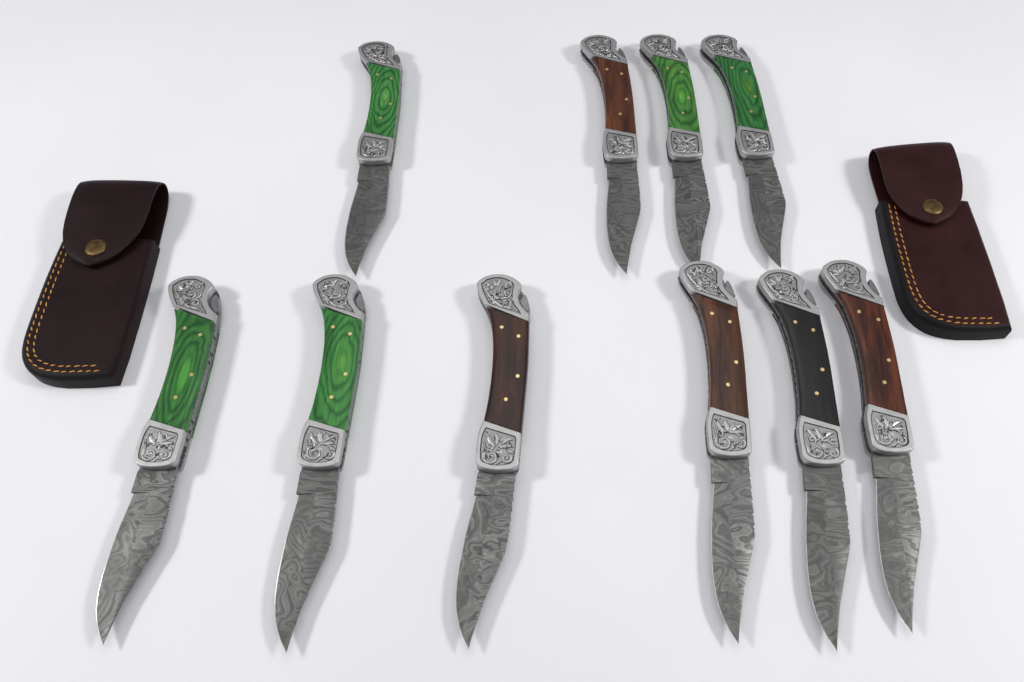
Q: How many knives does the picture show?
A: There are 10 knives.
